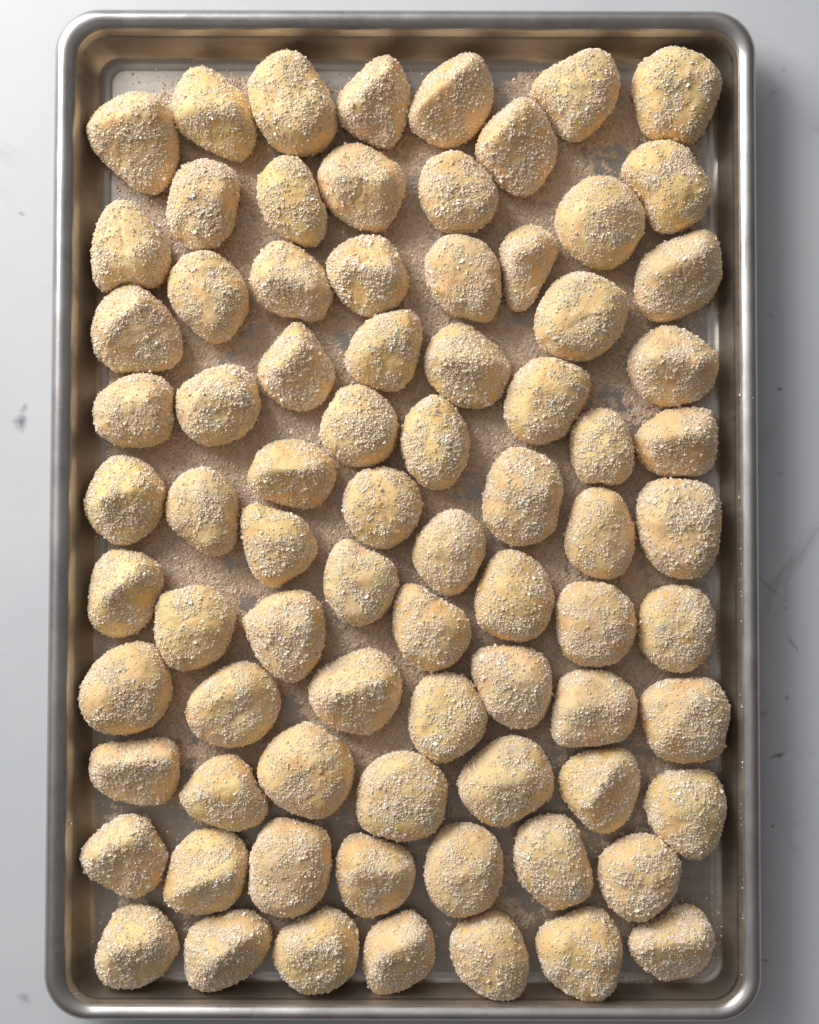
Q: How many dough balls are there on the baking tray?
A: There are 79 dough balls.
